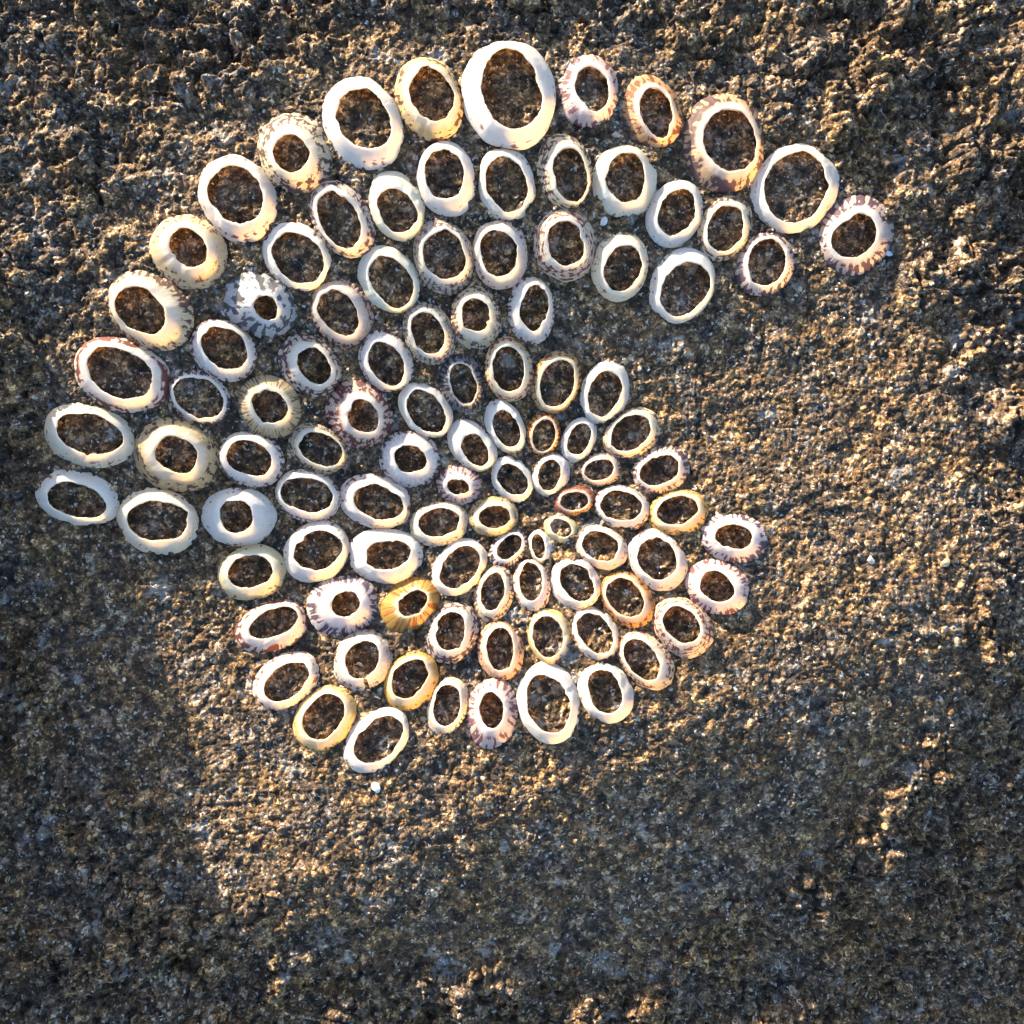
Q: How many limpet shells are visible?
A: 103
